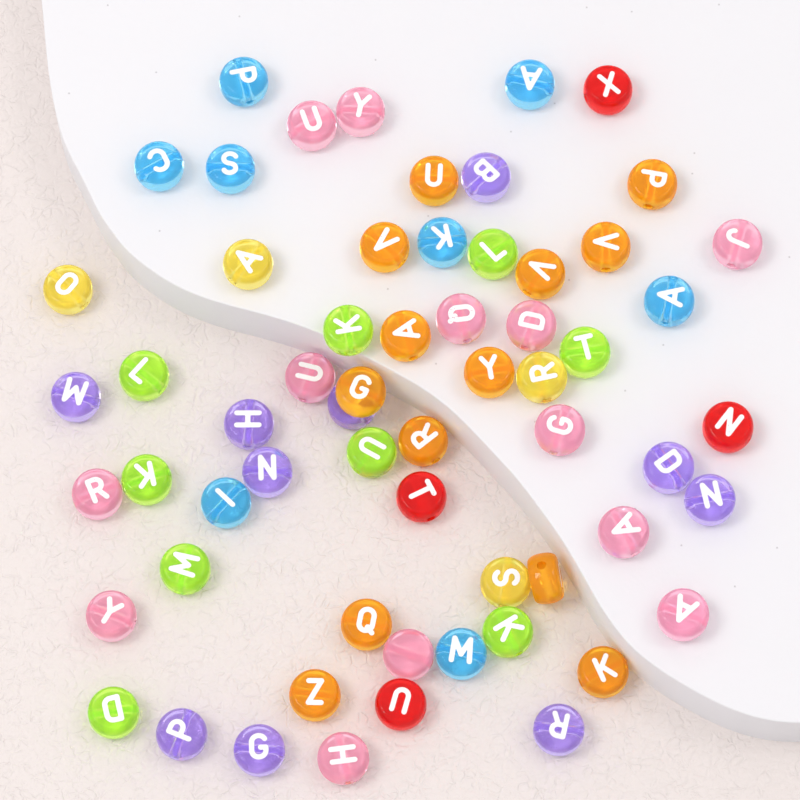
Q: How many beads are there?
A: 61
